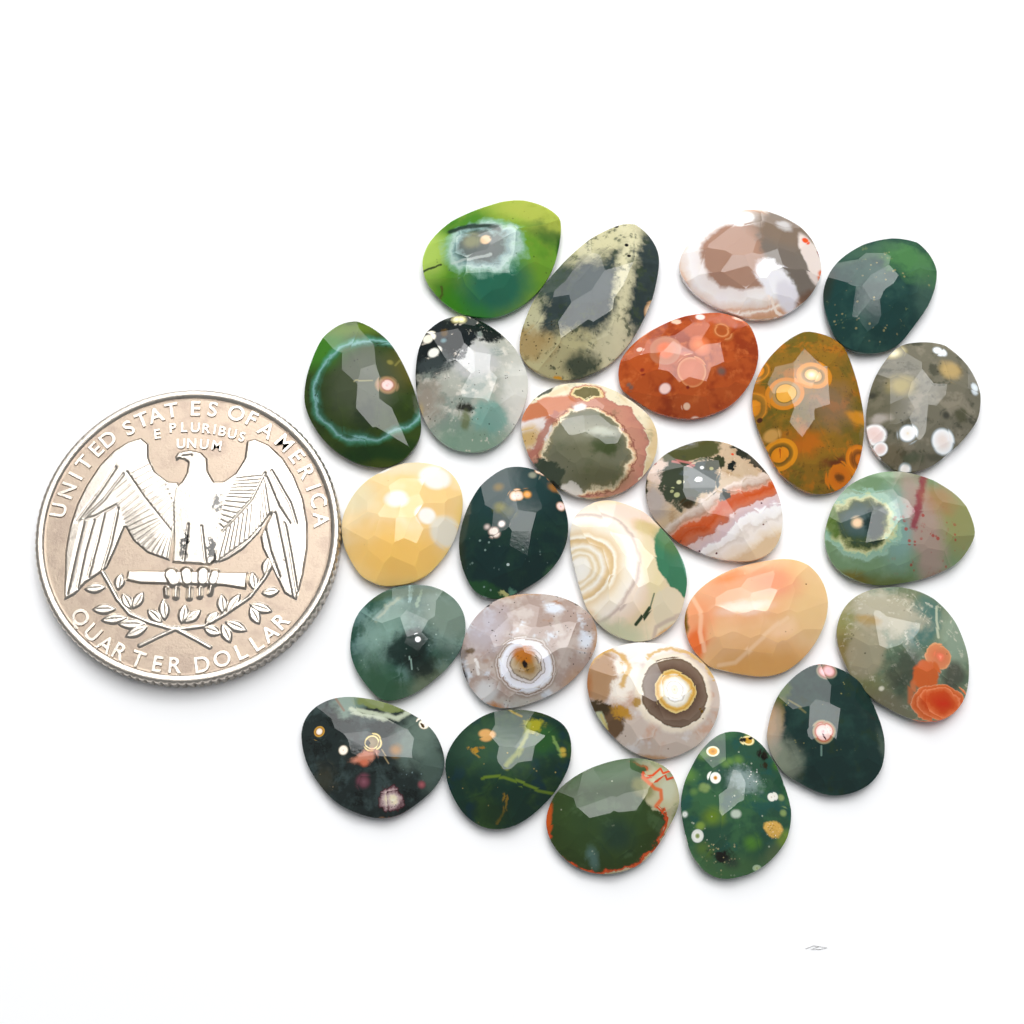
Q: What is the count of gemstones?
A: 25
